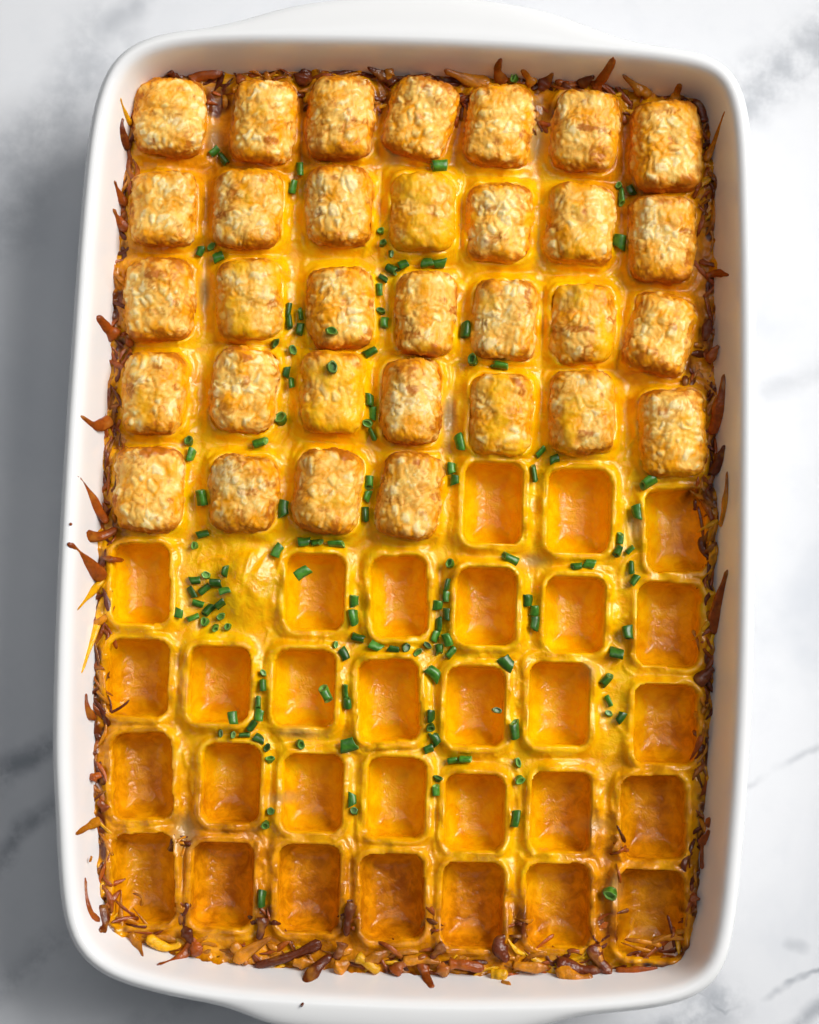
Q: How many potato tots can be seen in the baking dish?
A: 32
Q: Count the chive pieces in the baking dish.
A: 157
